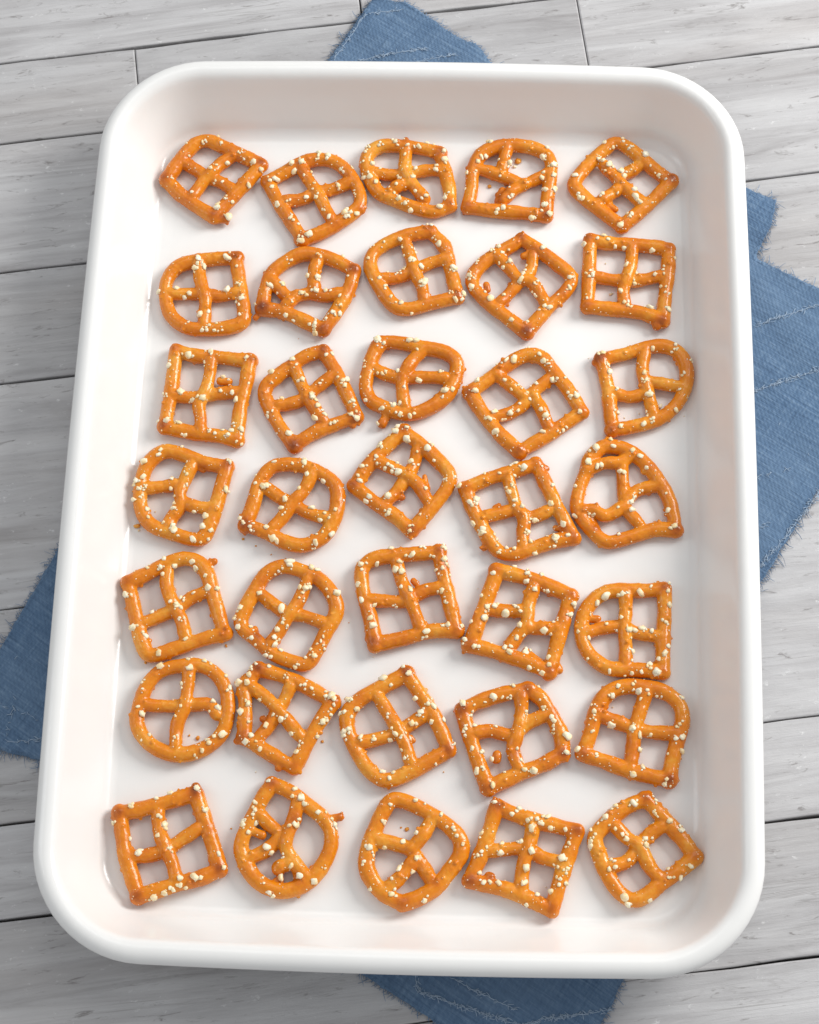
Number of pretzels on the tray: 35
